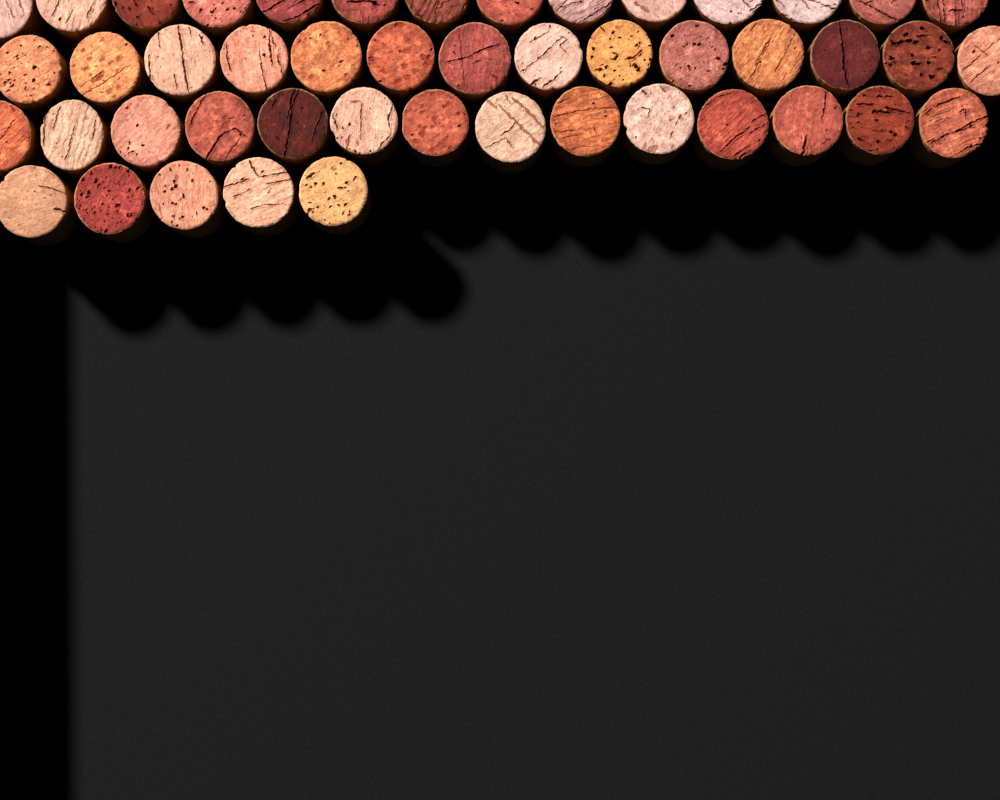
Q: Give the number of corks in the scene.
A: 47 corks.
